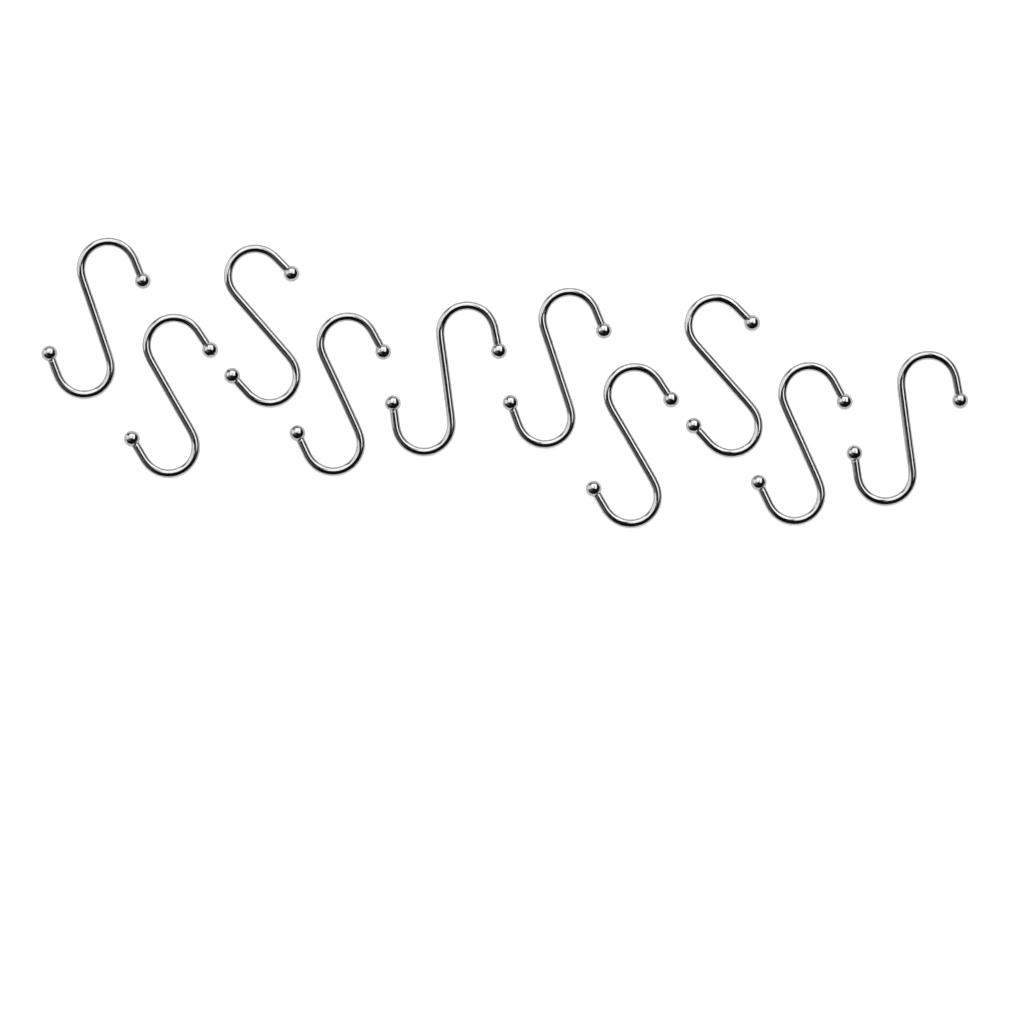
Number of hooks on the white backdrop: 10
